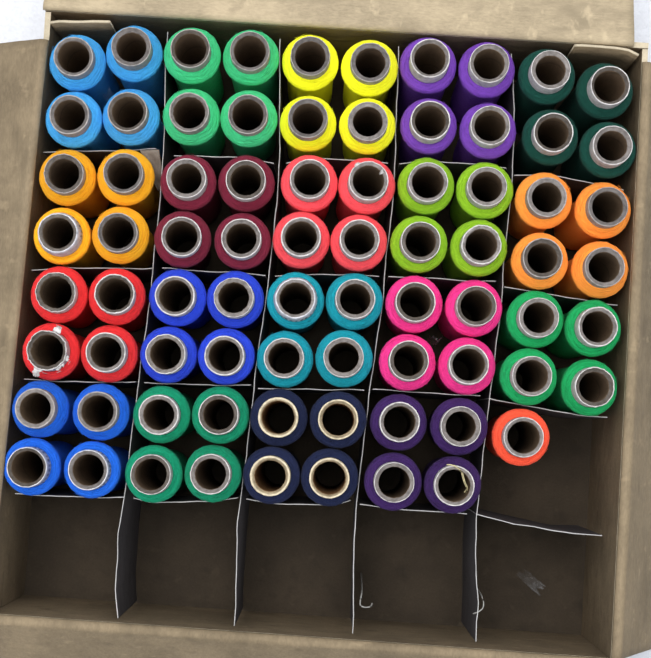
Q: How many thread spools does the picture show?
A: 77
